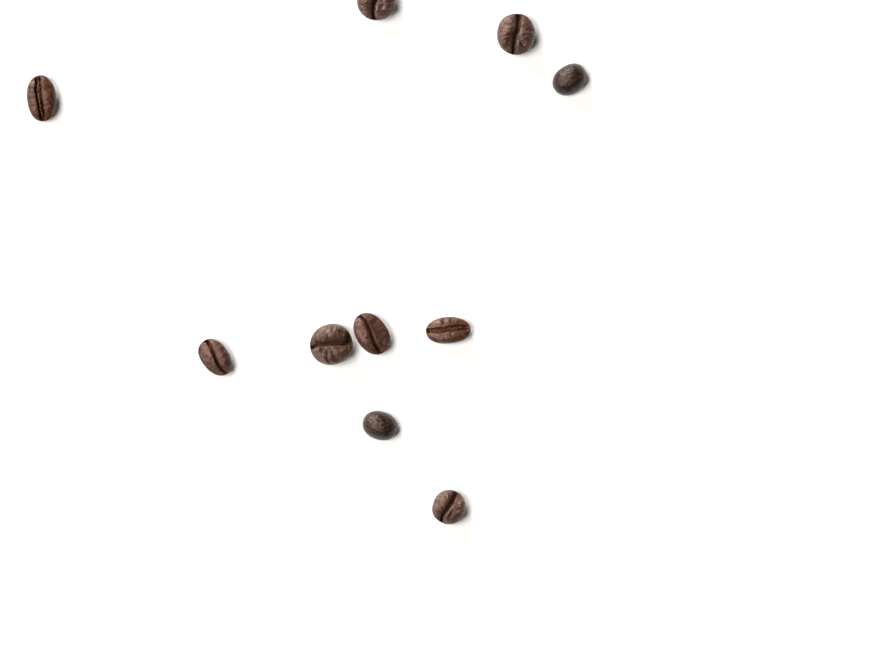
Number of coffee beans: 10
